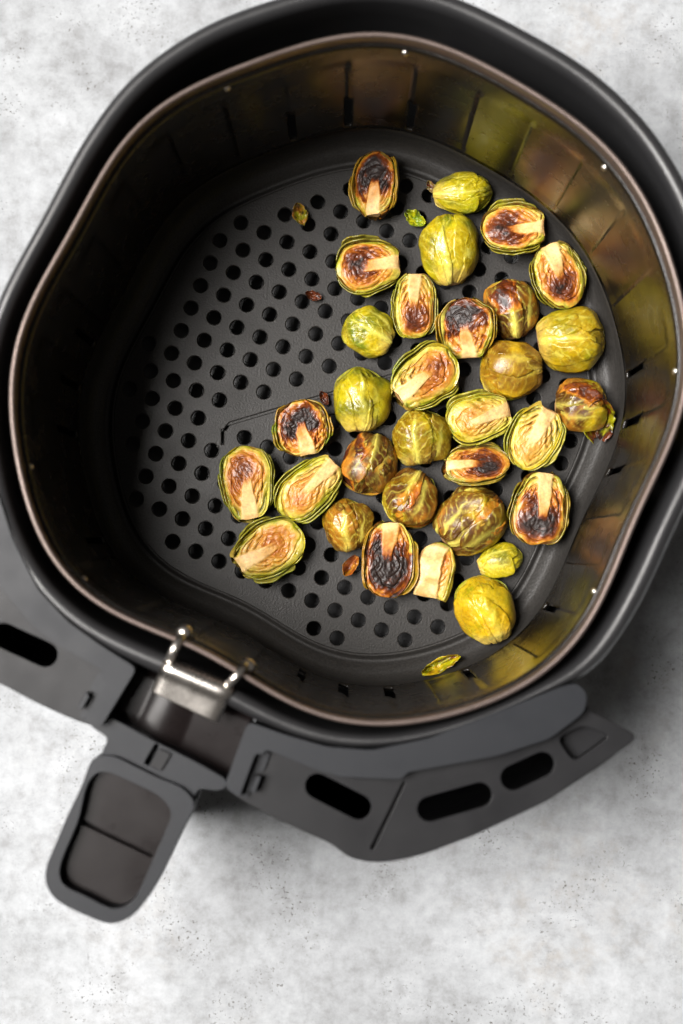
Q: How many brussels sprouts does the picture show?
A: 32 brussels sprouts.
